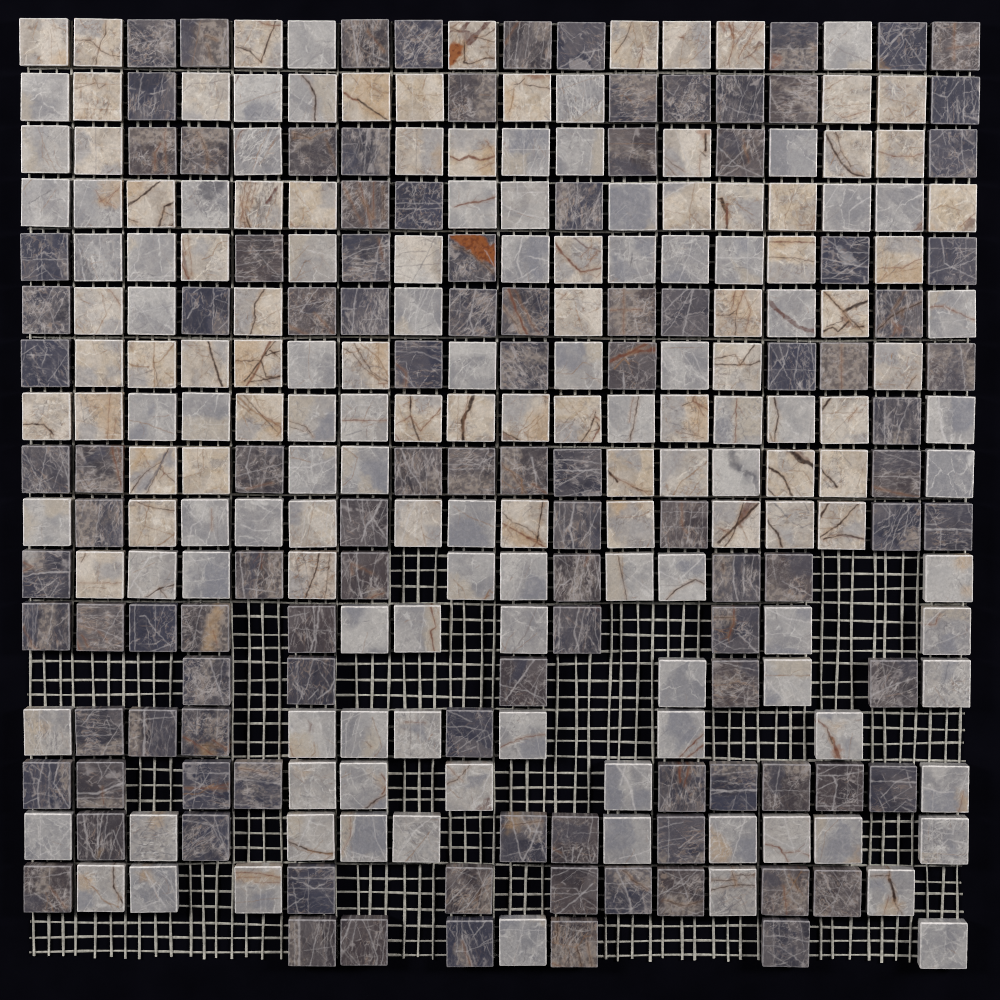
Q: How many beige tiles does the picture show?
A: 69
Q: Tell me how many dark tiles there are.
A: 112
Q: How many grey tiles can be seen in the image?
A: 94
